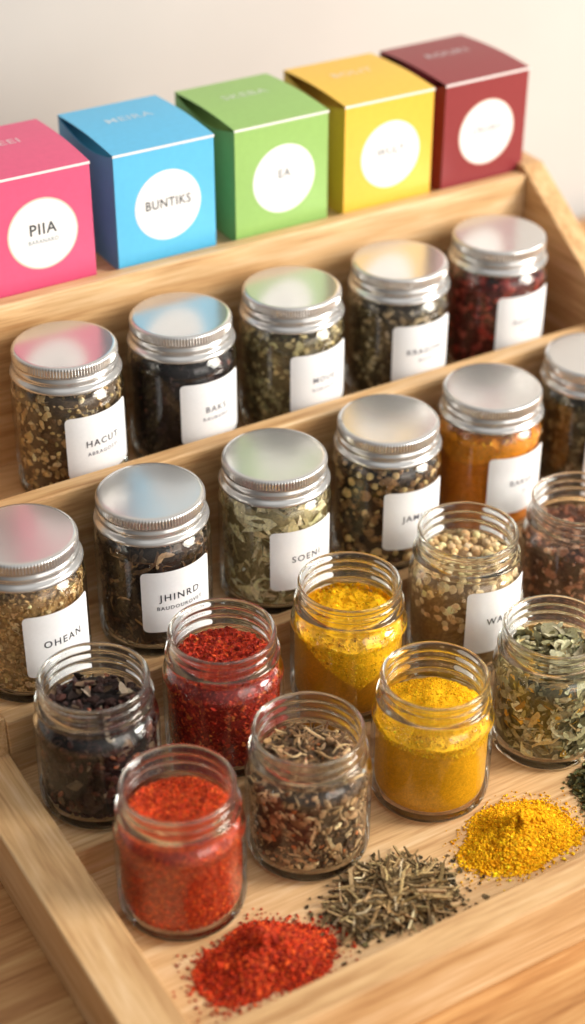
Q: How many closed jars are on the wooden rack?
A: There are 11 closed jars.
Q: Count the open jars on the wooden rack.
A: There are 9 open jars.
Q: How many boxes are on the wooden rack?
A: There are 5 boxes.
